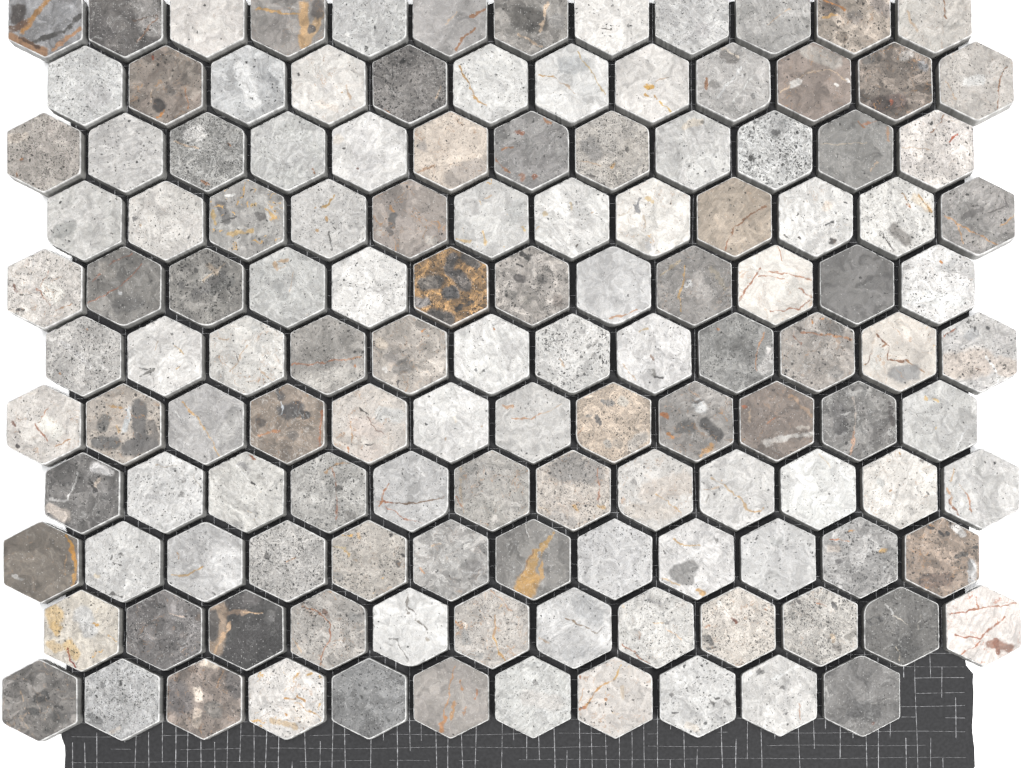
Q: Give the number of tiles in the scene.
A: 131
